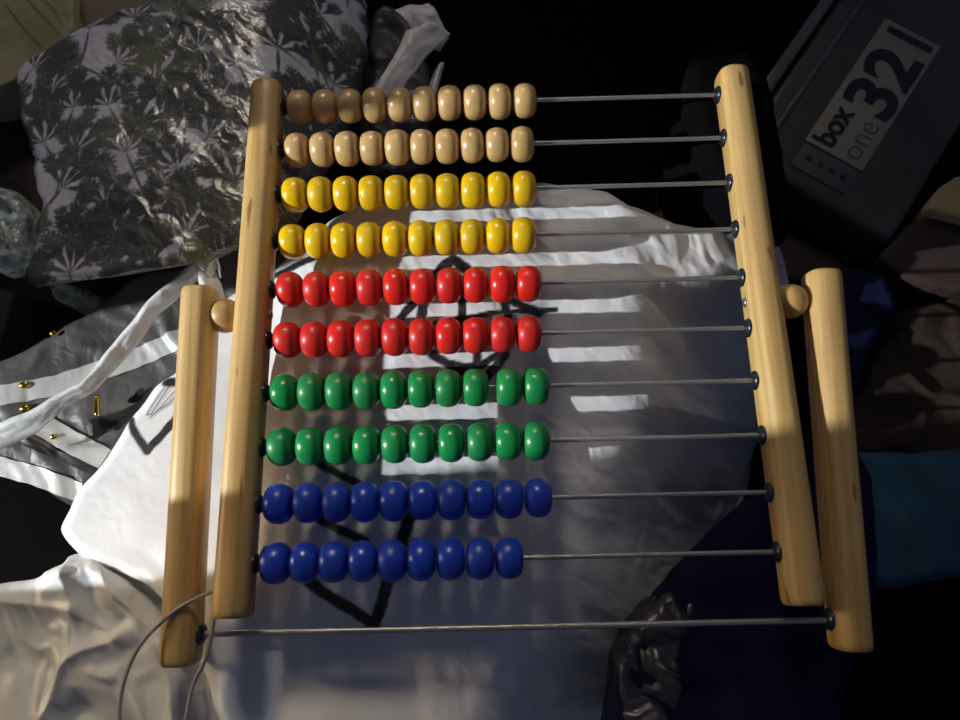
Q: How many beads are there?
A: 99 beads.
